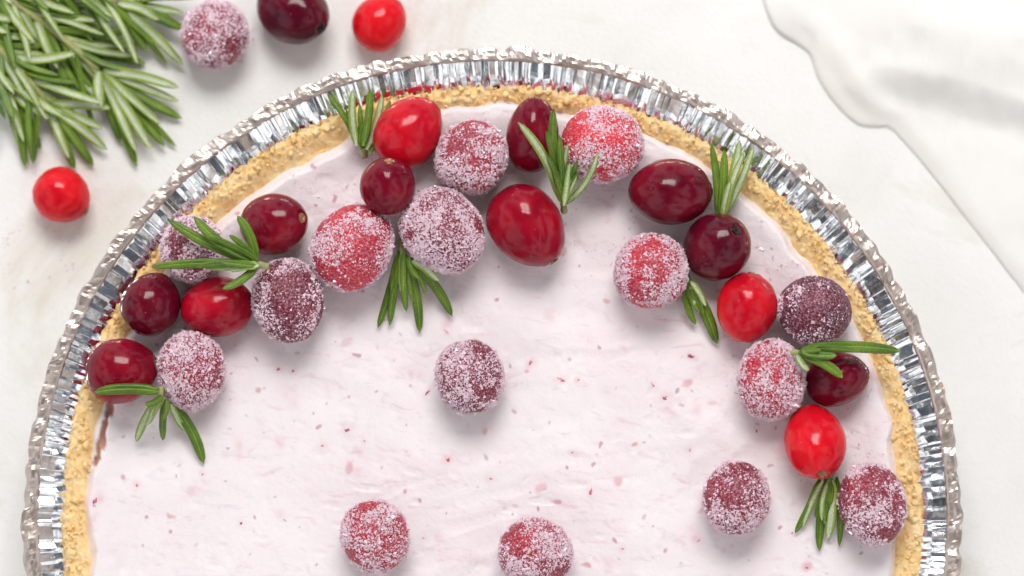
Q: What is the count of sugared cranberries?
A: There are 16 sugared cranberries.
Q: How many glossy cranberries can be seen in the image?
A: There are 16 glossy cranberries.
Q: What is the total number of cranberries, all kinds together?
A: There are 32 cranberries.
